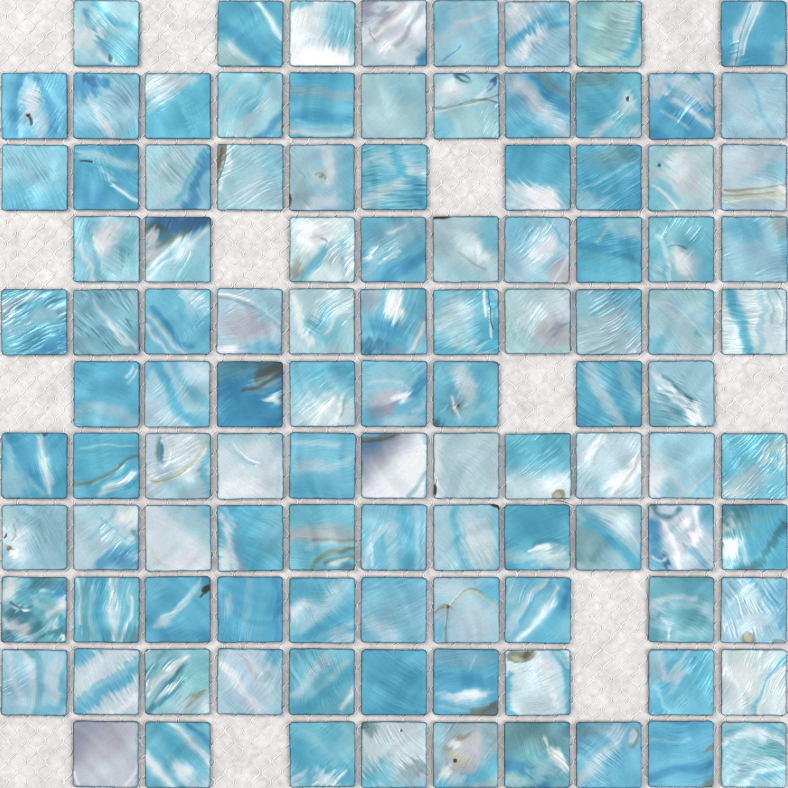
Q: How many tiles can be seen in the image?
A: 108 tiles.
